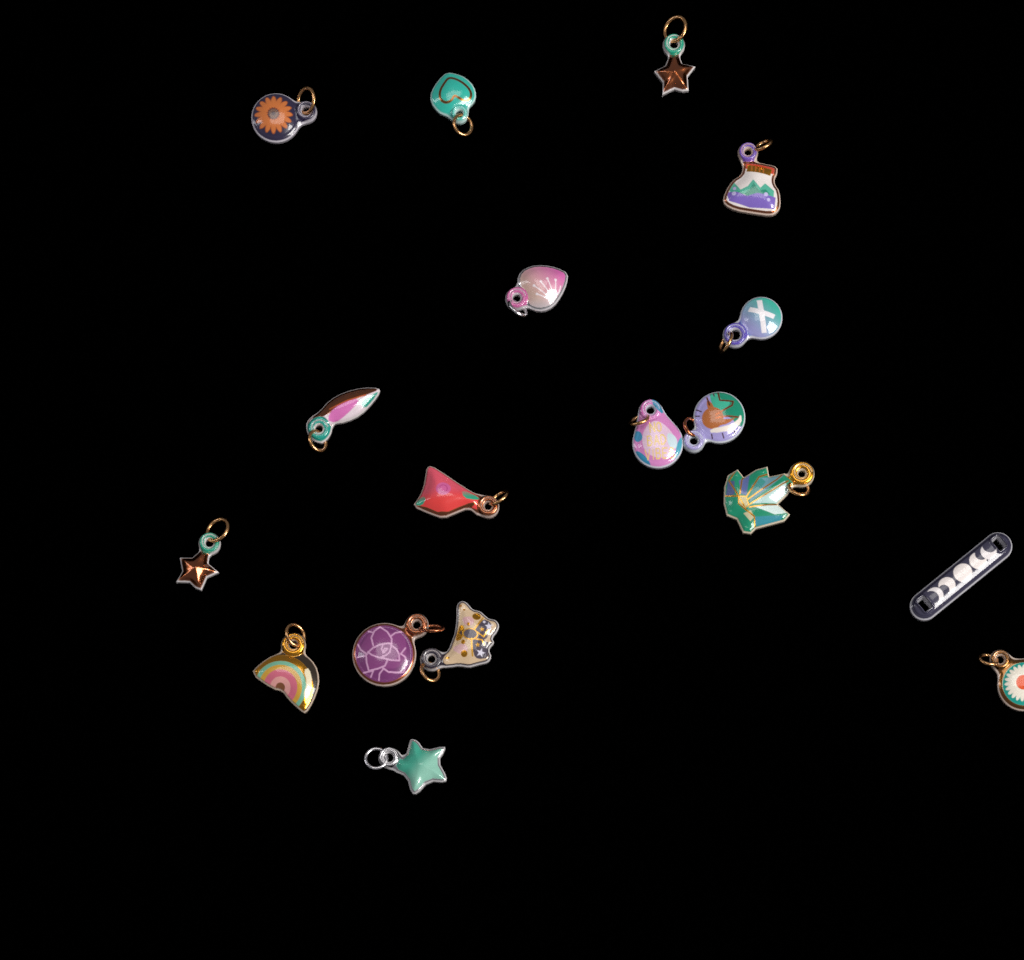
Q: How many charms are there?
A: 18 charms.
